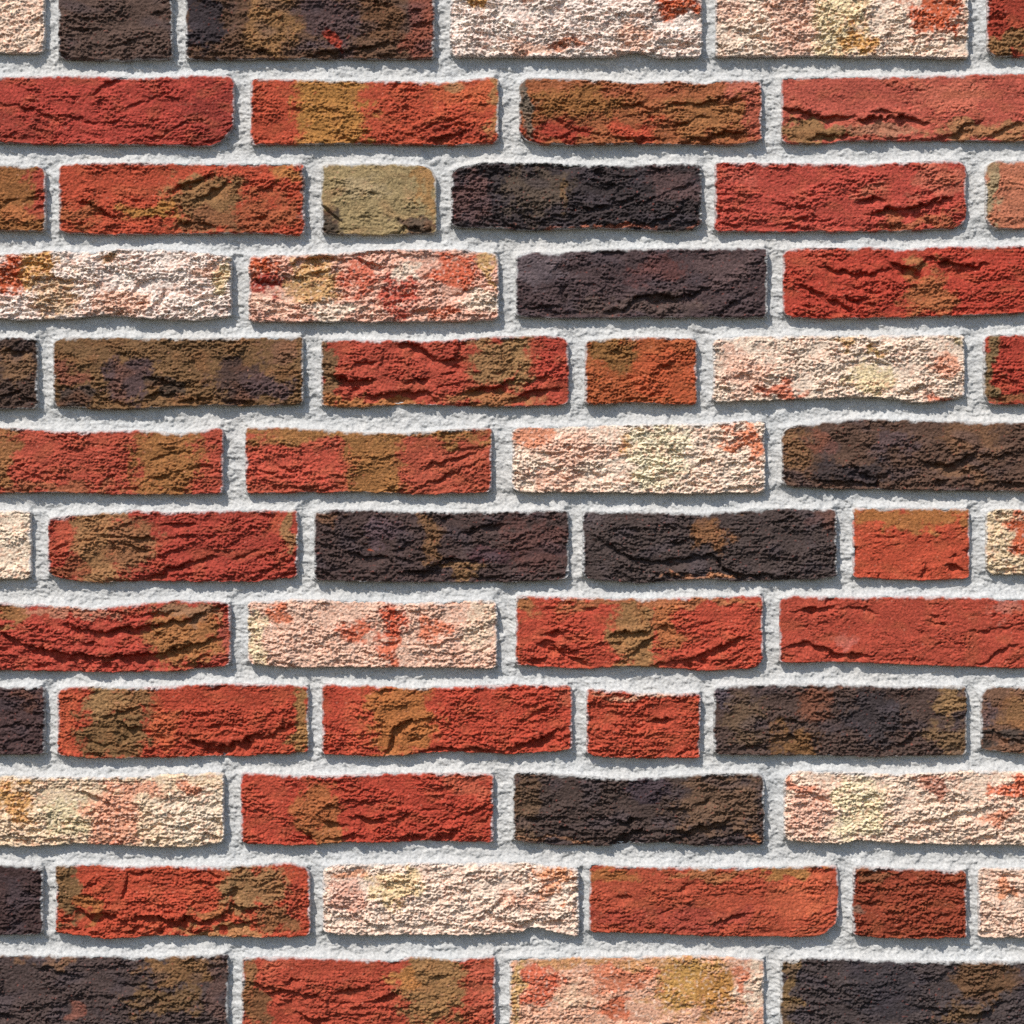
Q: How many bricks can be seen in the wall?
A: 60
